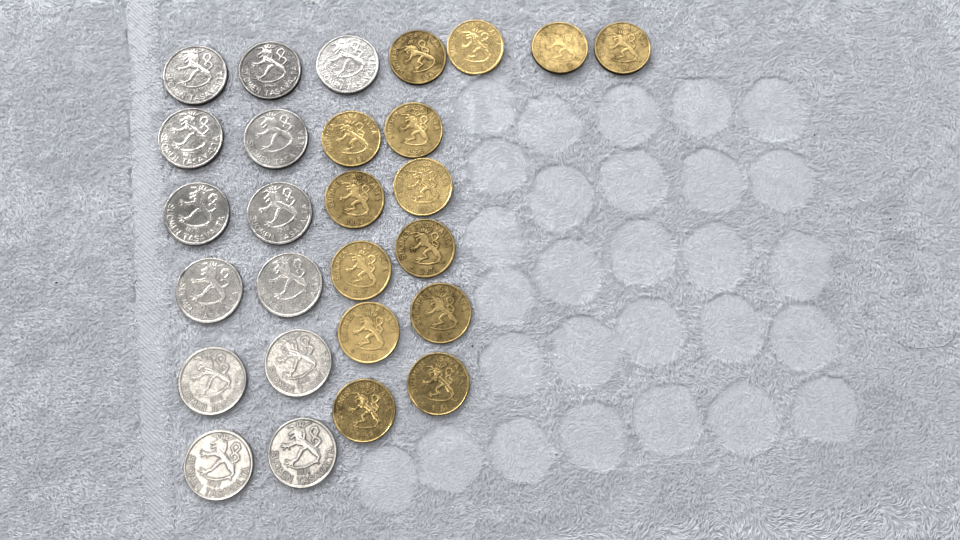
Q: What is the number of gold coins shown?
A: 14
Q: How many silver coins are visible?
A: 13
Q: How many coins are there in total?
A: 27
